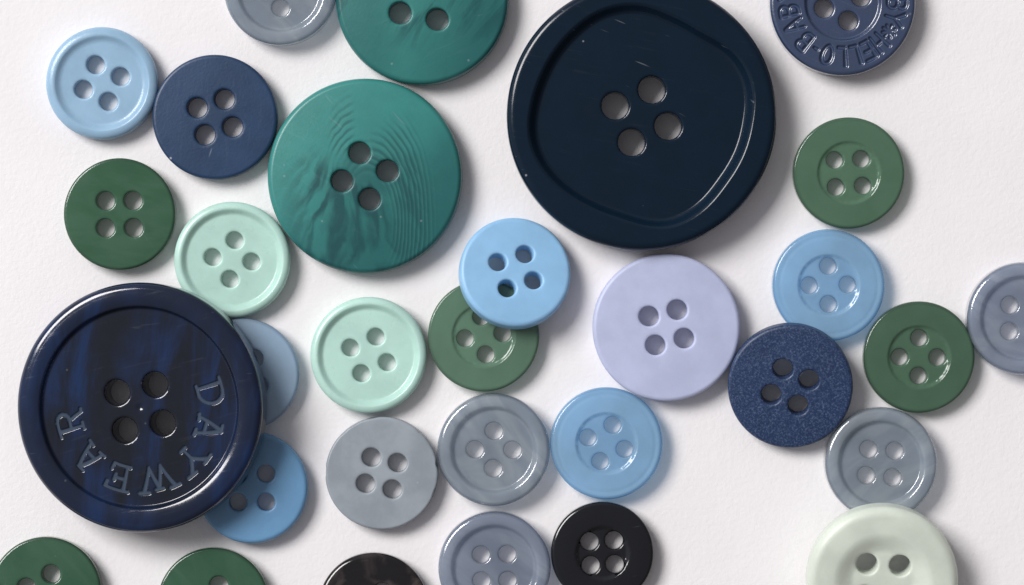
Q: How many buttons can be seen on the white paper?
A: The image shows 31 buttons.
